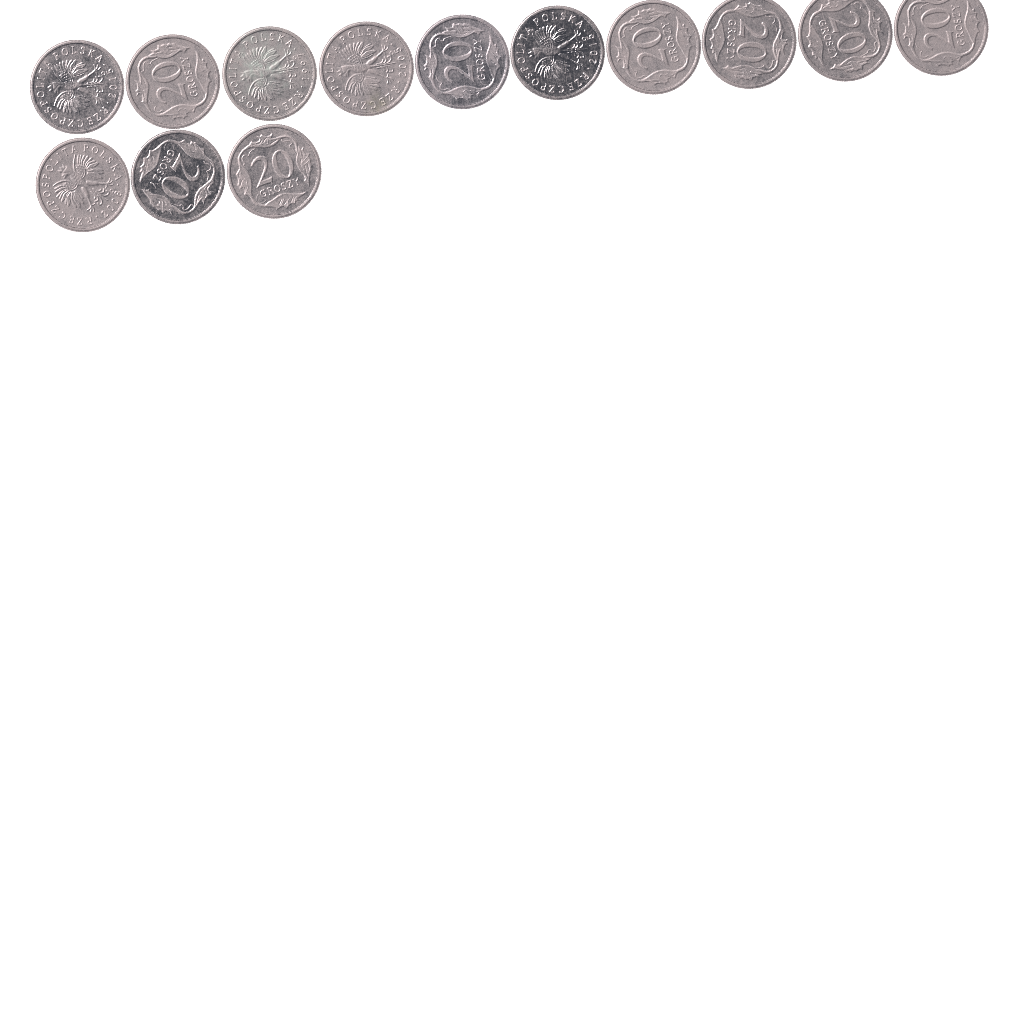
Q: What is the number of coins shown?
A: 13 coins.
